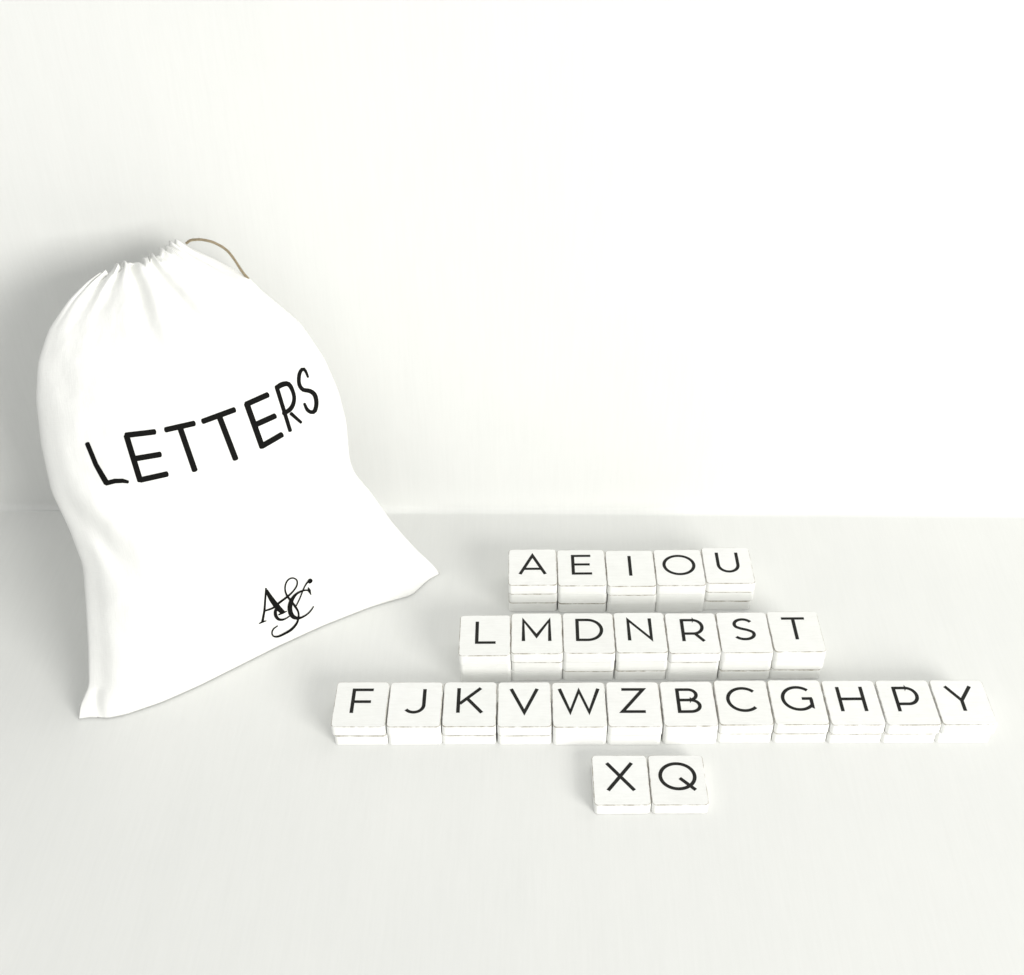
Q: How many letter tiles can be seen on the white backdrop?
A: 26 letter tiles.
